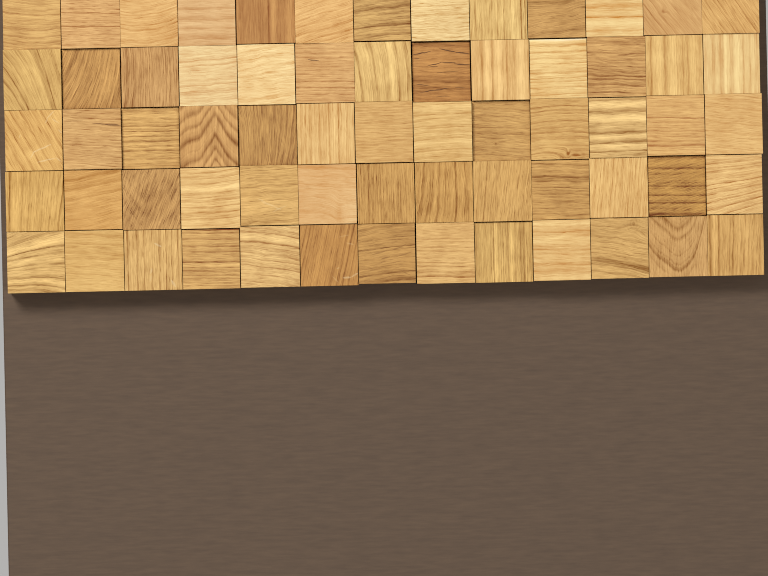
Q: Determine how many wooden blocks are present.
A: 65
